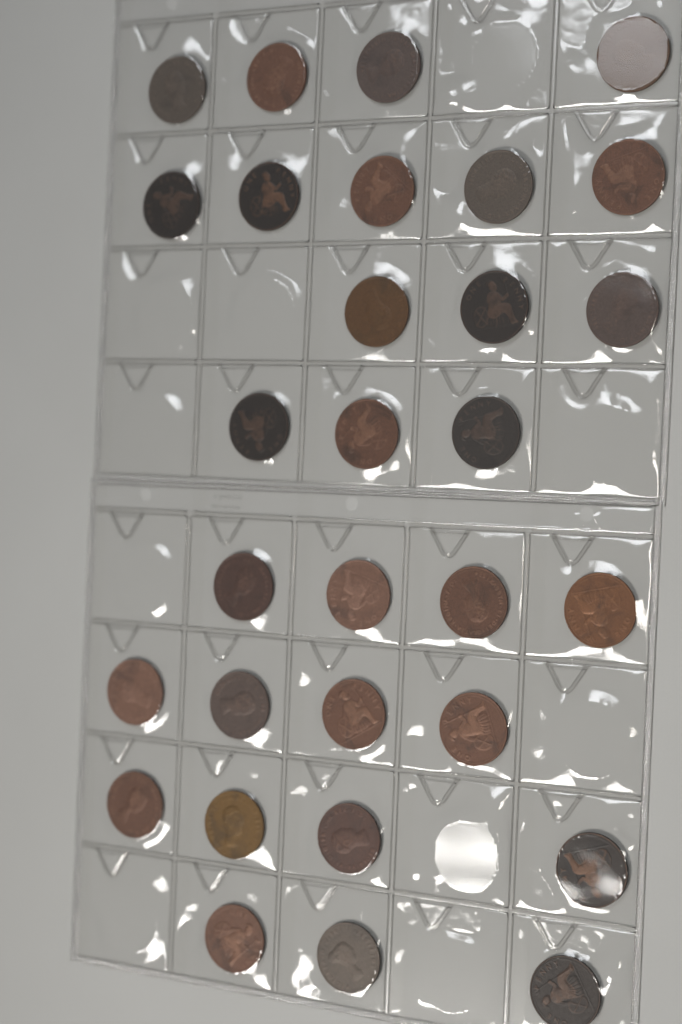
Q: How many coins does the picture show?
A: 30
